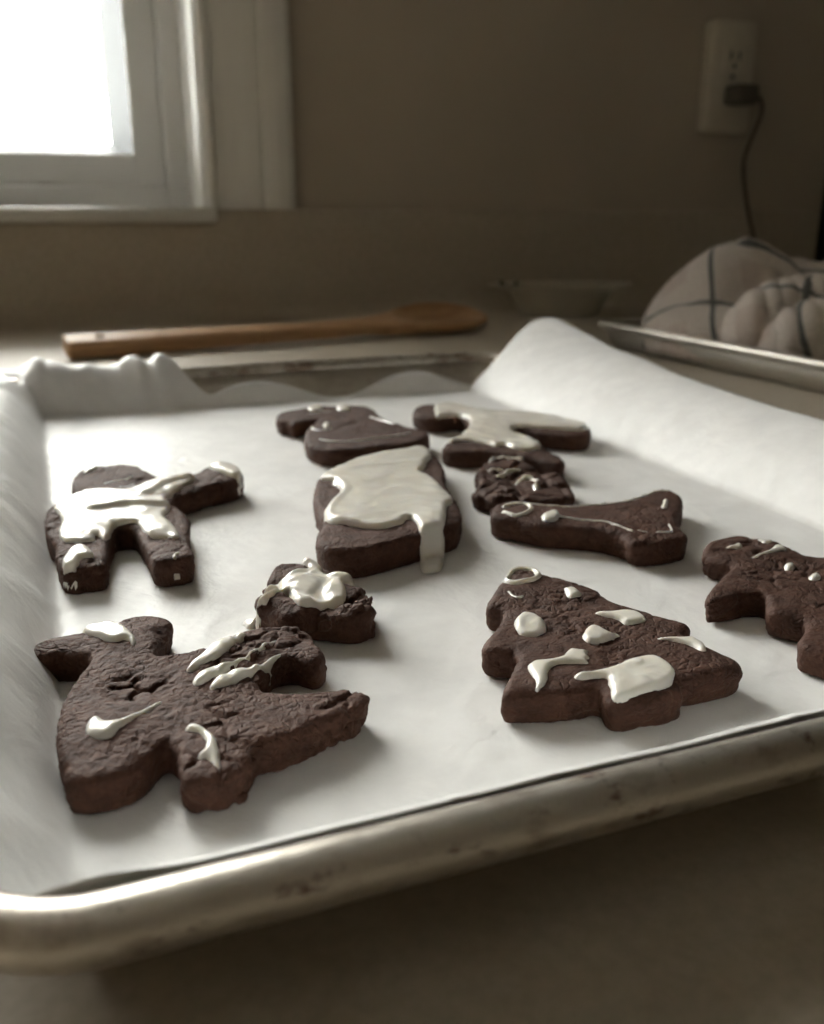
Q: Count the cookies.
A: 10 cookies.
